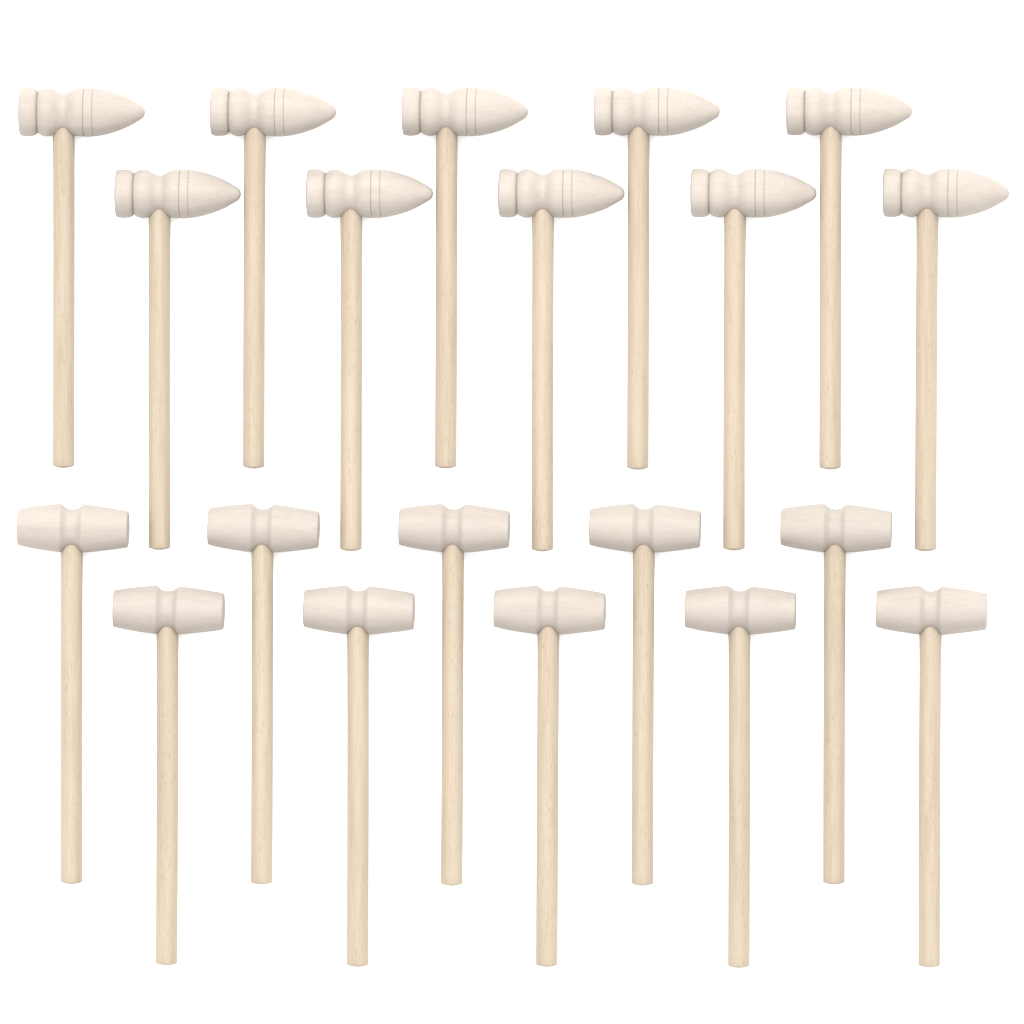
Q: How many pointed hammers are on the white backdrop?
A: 10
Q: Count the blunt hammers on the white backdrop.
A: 10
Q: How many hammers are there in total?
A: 20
